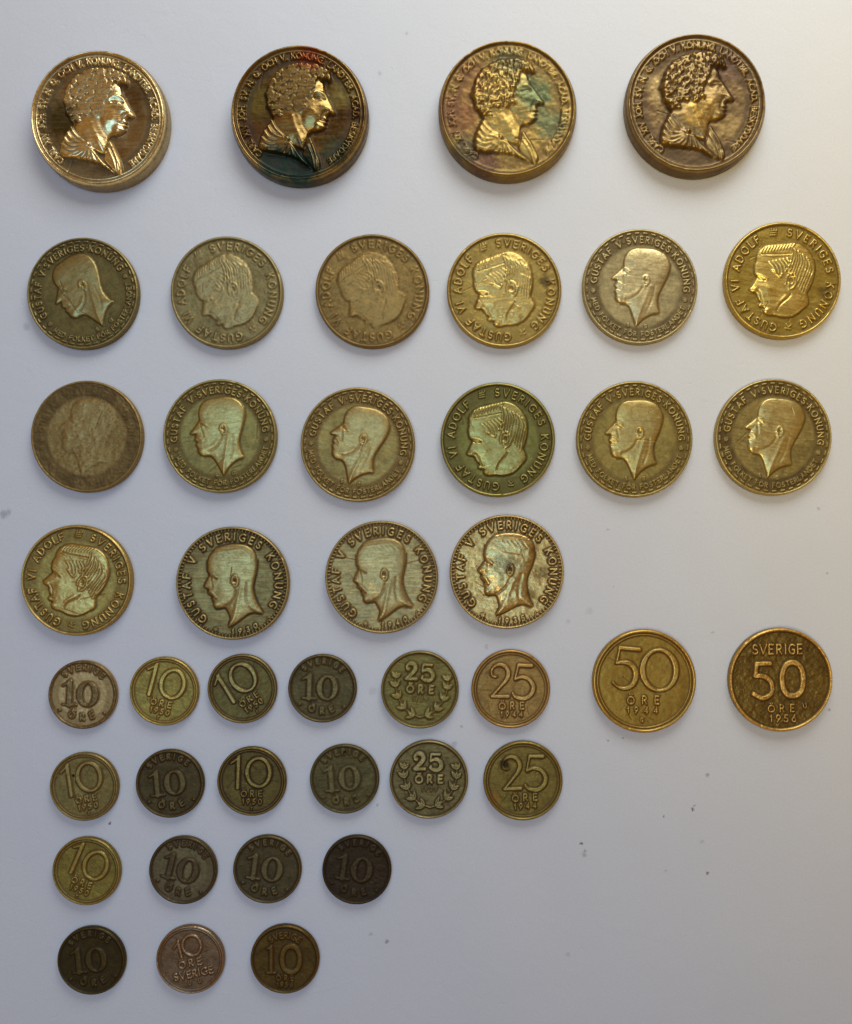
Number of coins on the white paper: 41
